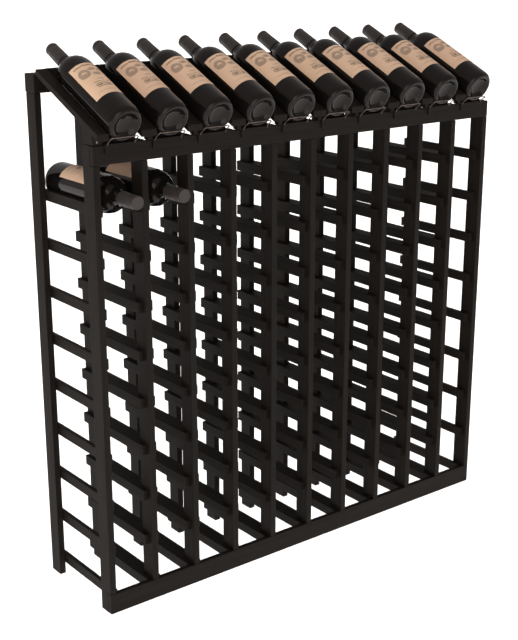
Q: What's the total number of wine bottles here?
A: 12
